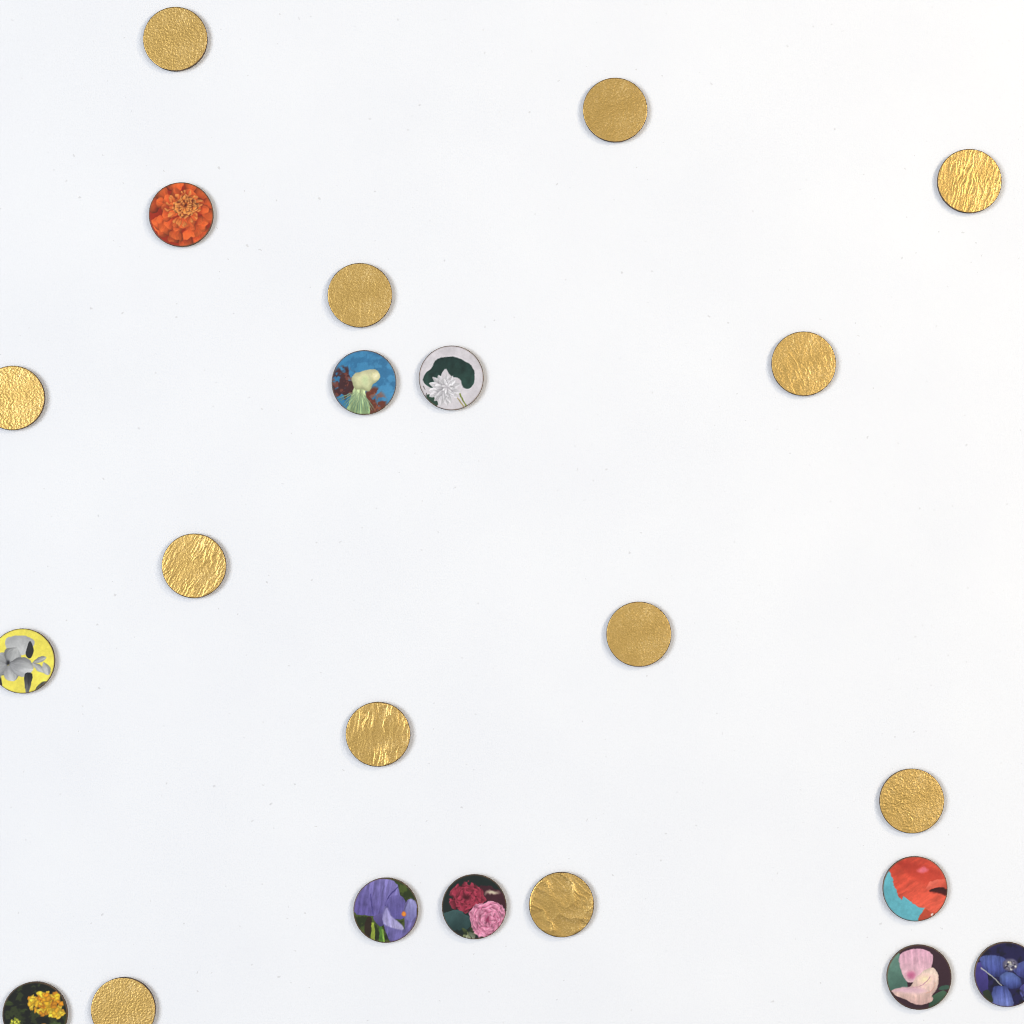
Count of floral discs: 10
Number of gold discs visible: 12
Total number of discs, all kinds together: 22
